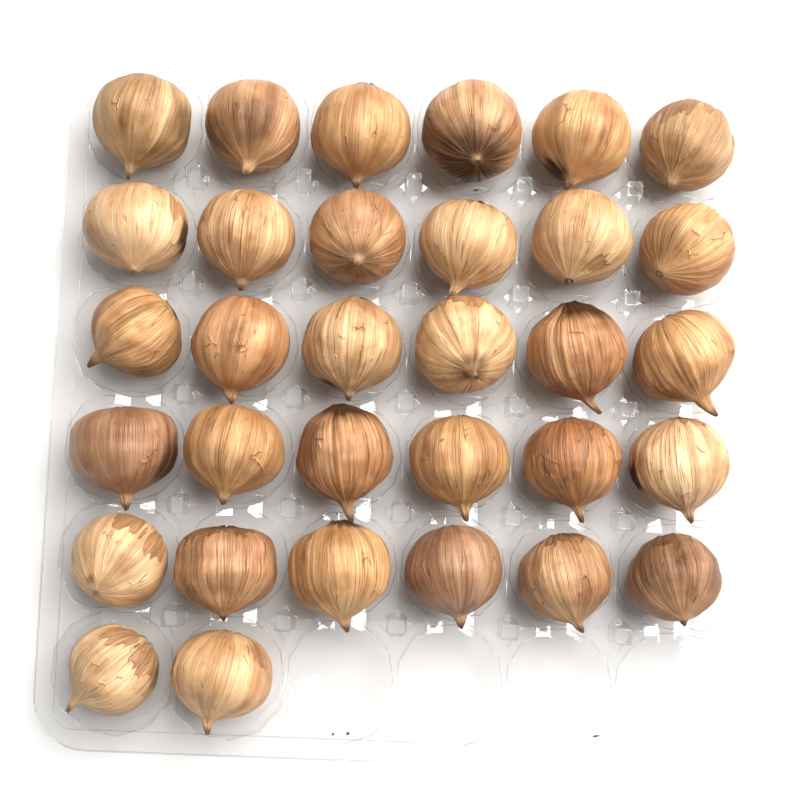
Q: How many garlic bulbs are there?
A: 32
